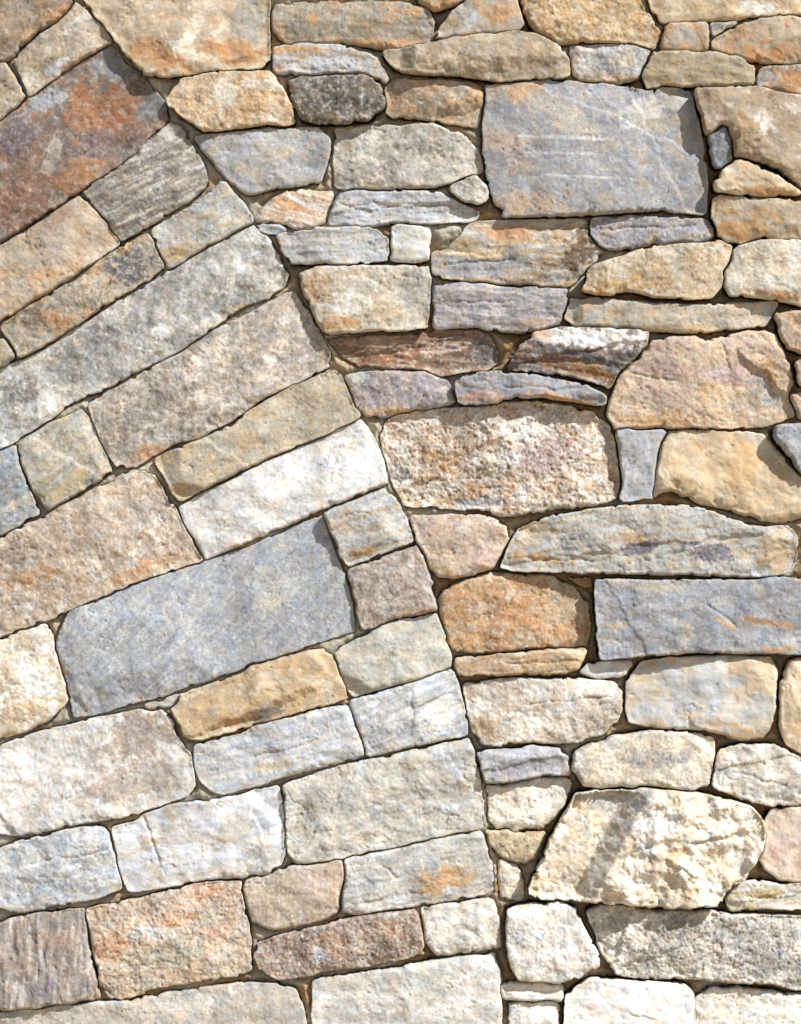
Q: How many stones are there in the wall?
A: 111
